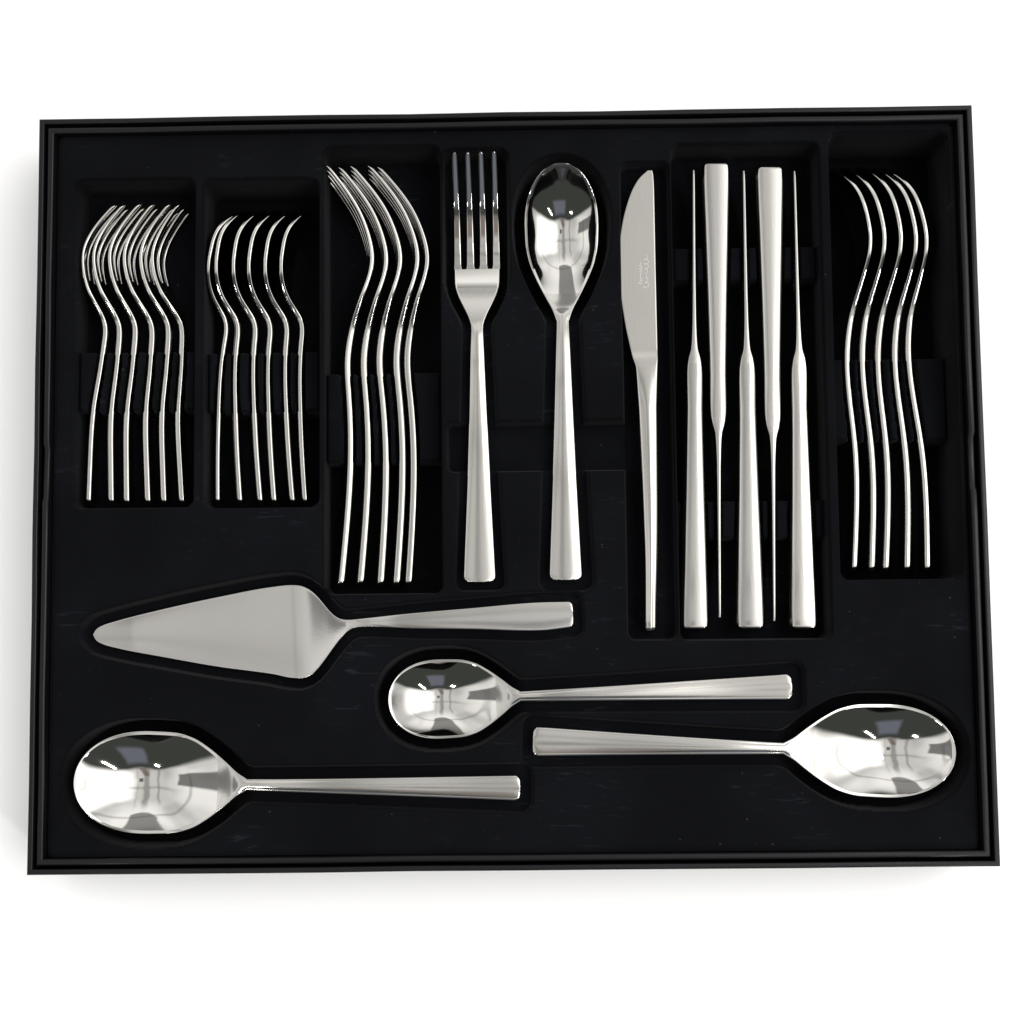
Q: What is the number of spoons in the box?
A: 15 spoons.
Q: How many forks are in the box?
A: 12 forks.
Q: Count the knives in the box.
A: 6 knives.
